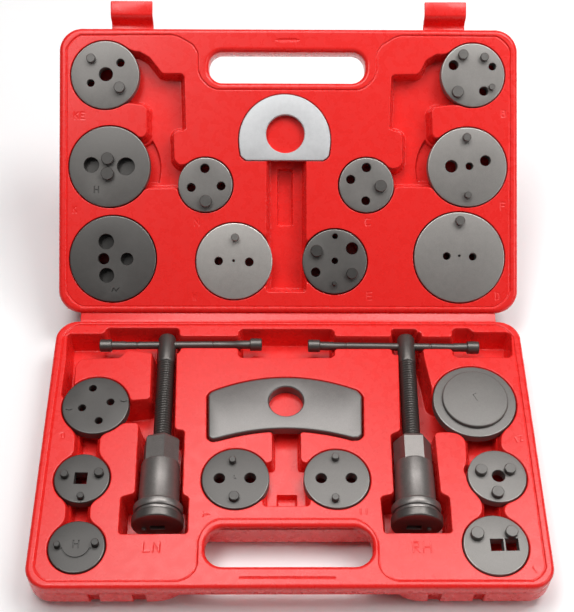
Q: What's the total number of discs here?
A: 18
